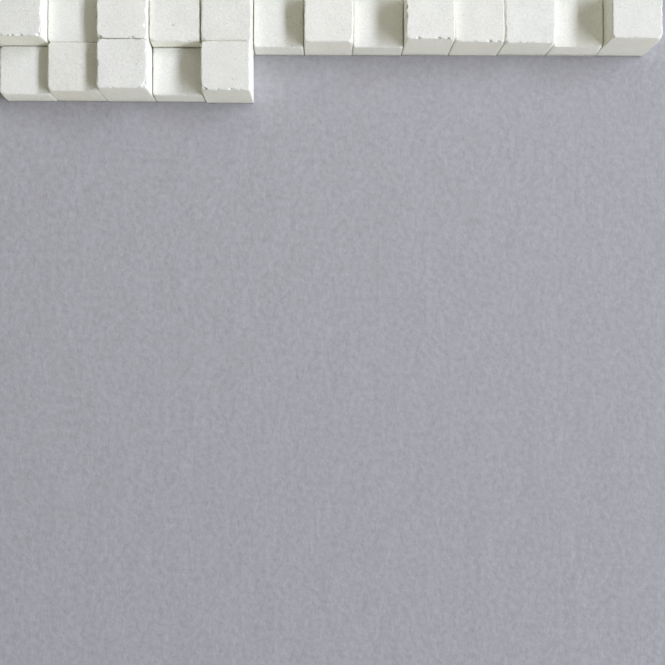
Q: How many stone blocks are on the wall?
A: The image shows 18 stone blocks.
